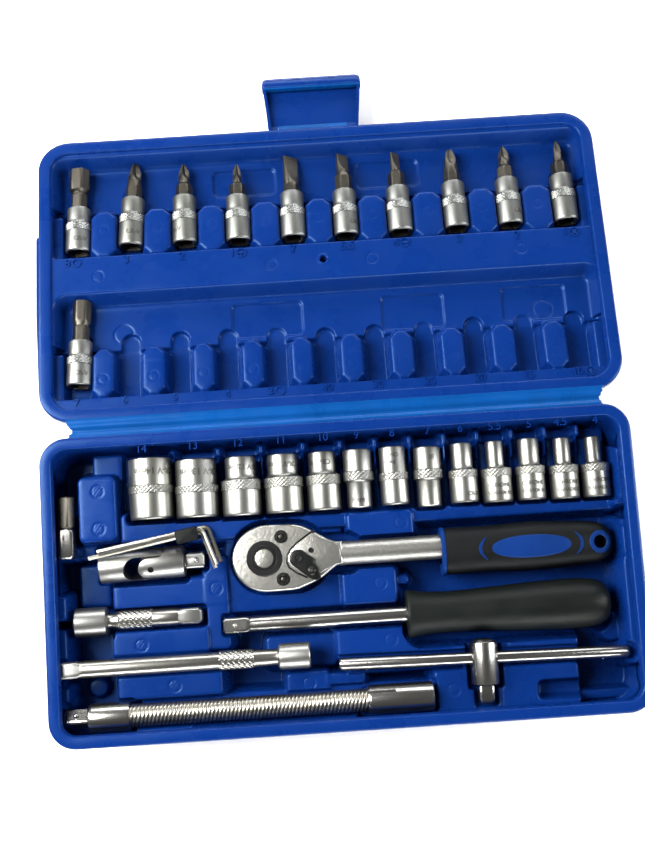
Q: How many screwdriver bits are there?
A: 11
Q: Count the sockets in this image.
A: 13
